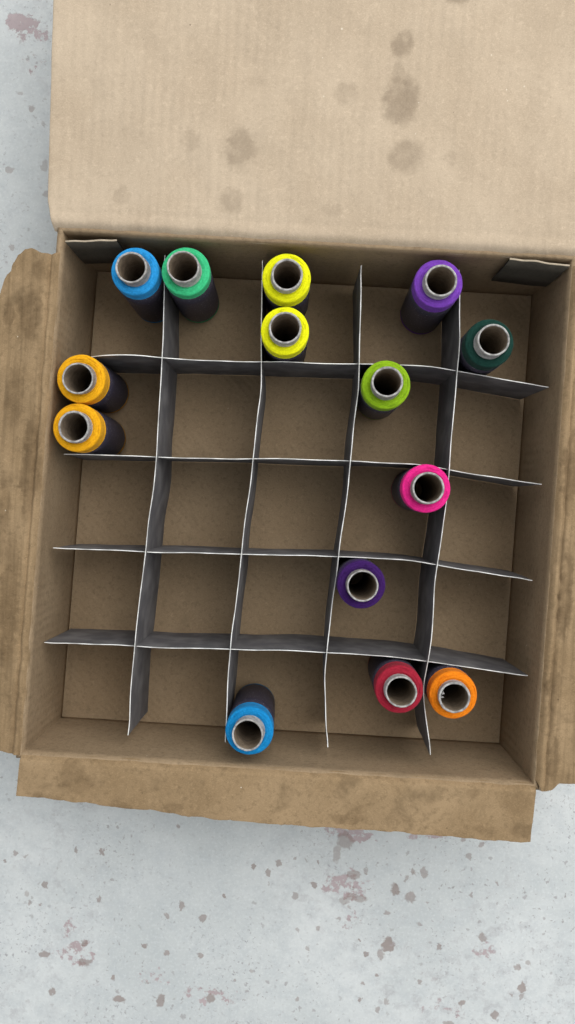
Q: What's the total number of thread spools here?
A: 14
